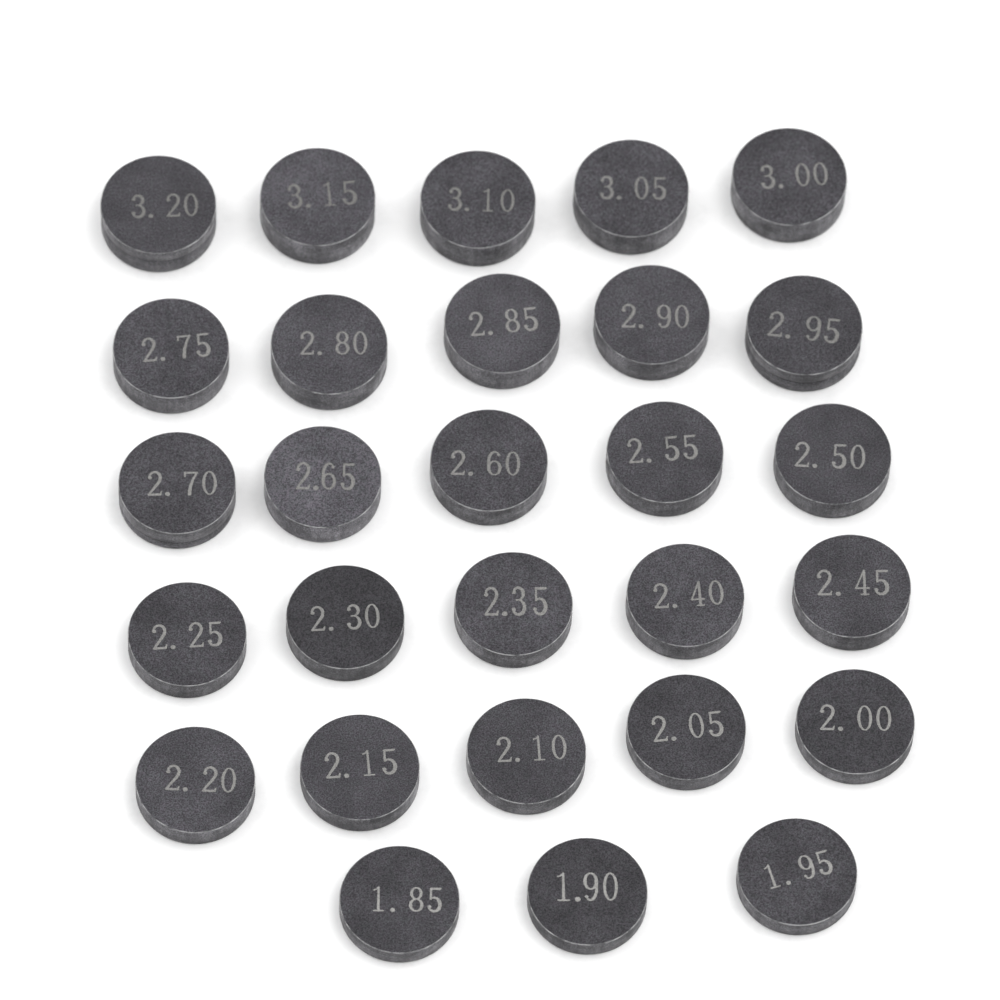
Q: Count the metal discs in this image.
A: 28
